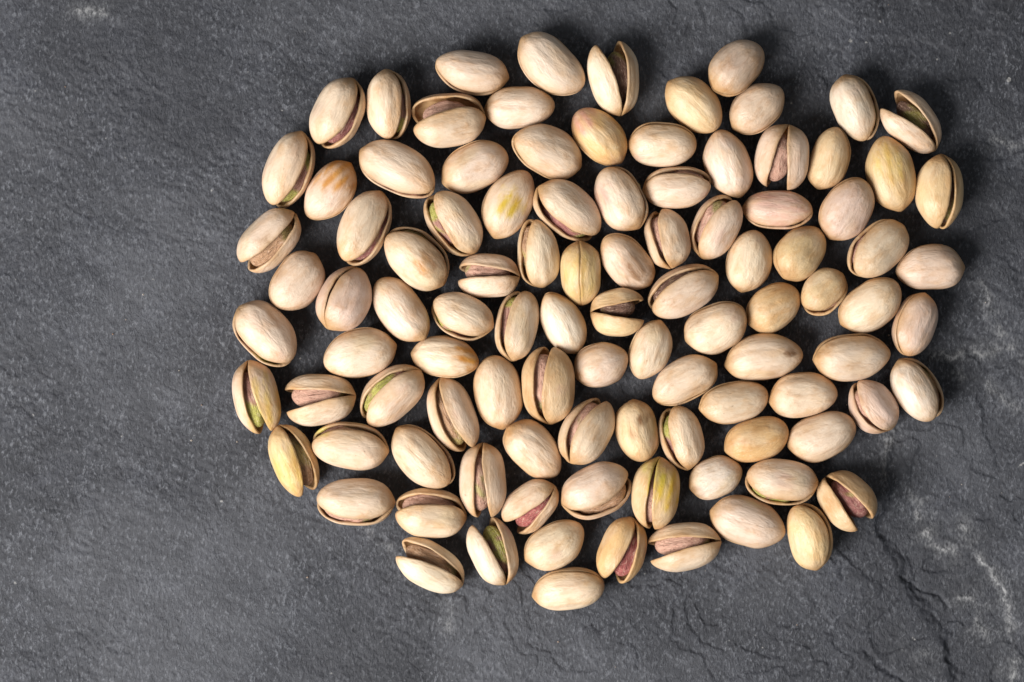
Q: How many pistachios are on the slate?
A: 101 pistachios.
